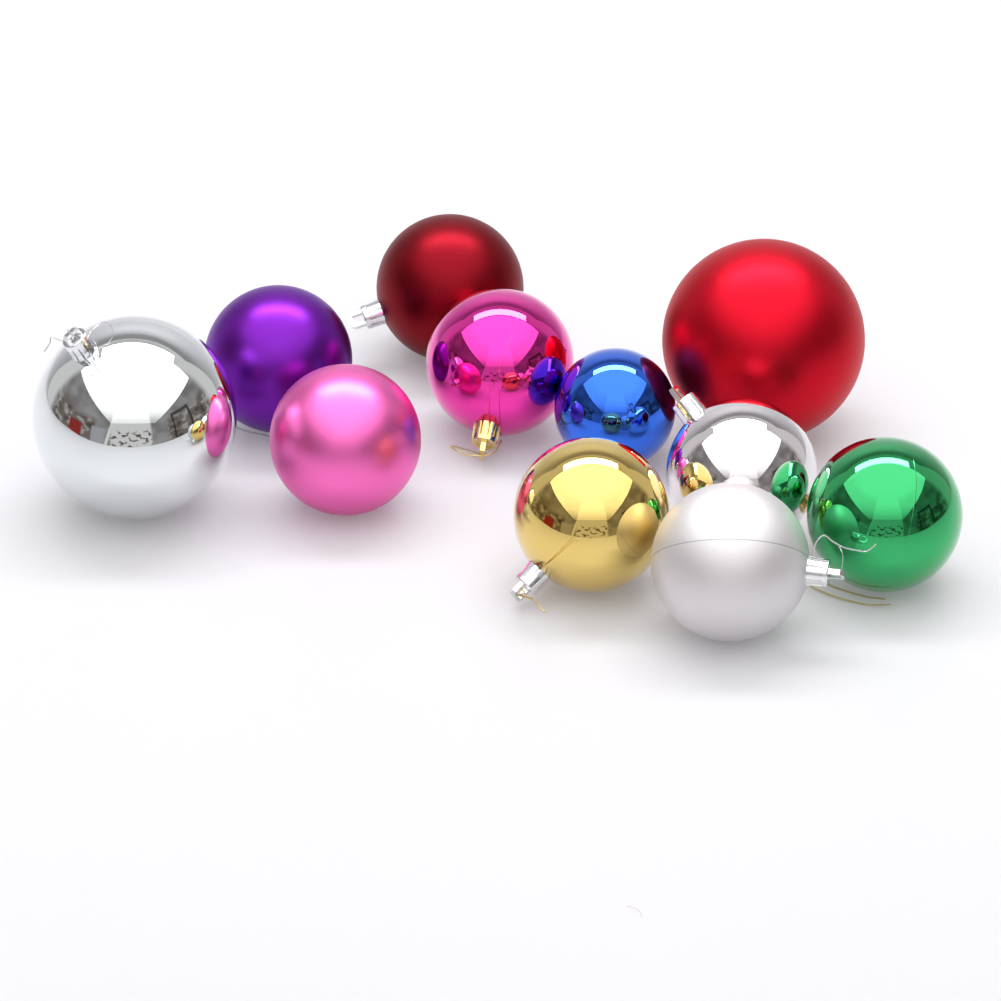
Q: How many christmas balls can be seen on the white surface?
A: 11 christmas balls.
